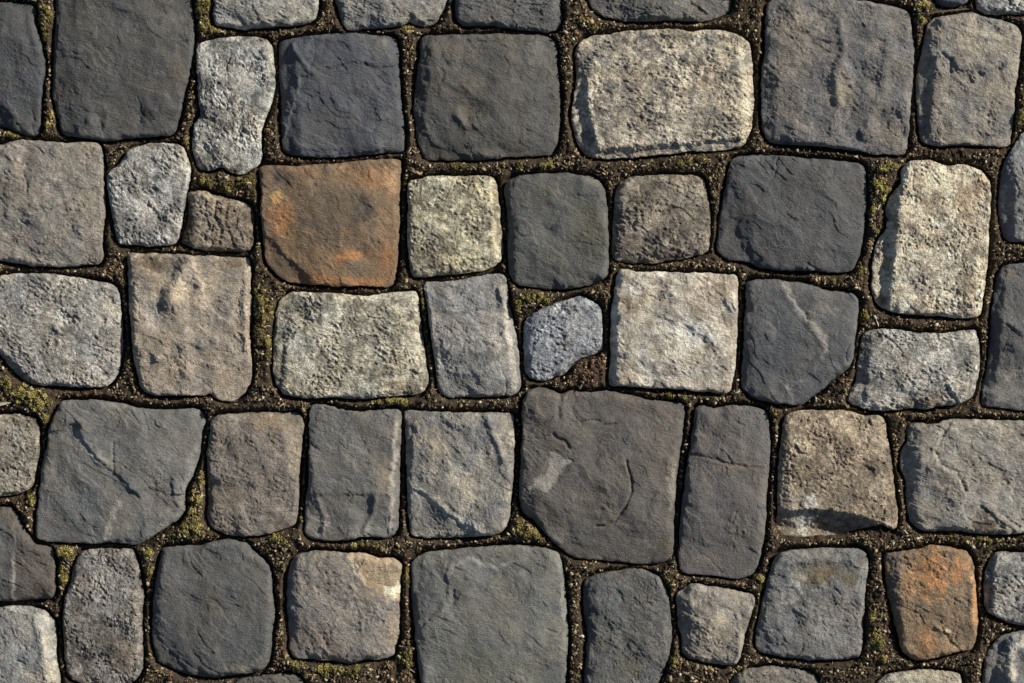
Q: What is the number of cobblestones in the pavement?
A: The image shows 57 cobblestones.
